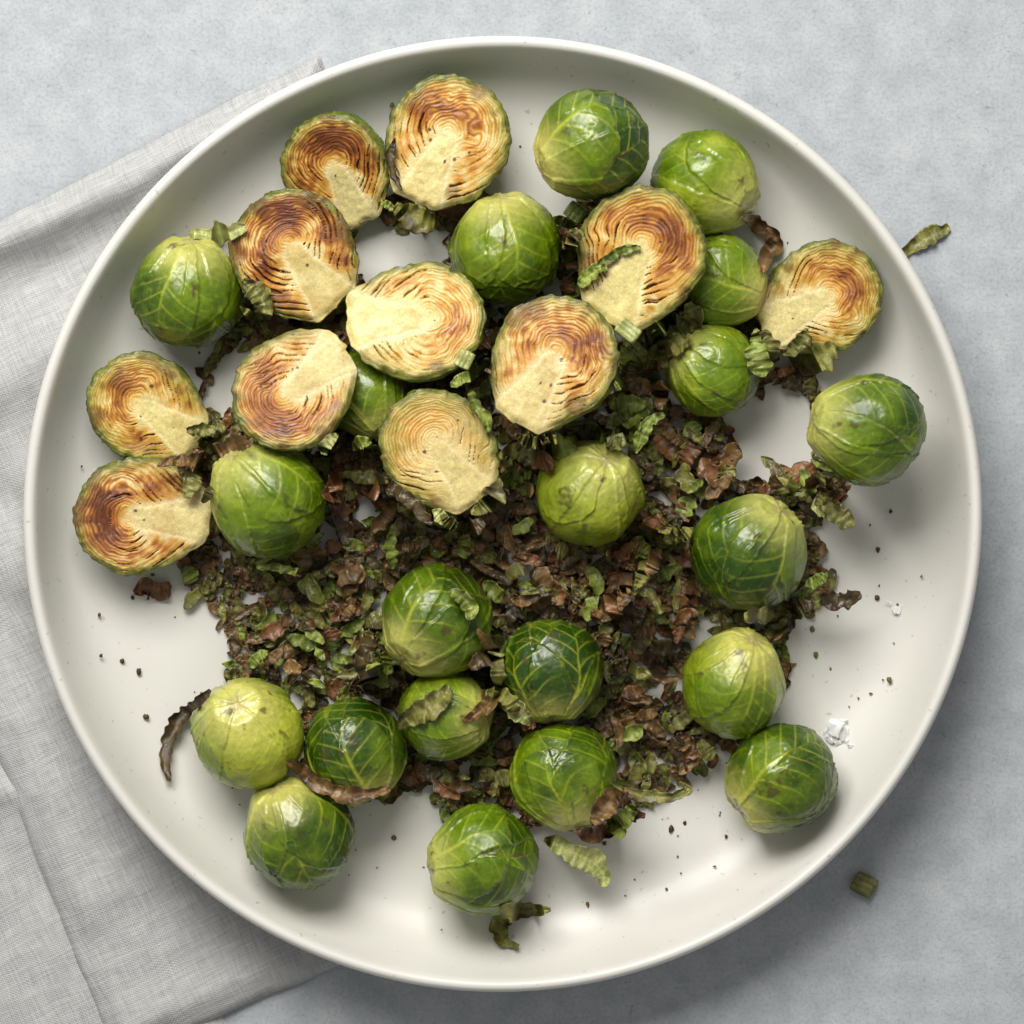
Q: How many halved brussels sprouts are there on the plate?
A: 11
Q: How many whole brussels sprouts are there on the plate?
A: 21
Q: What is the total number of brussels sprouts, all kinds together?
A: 32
